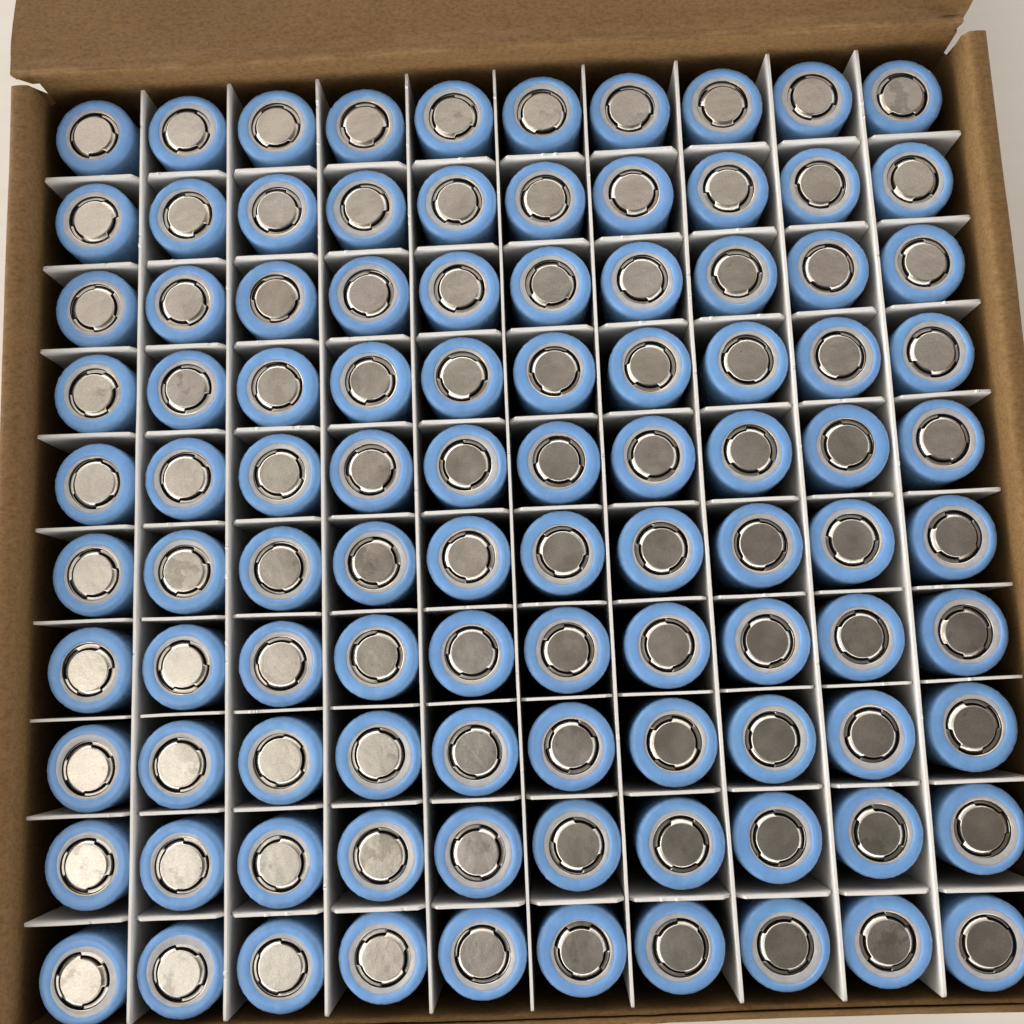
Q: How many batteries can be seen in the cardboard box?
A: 100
